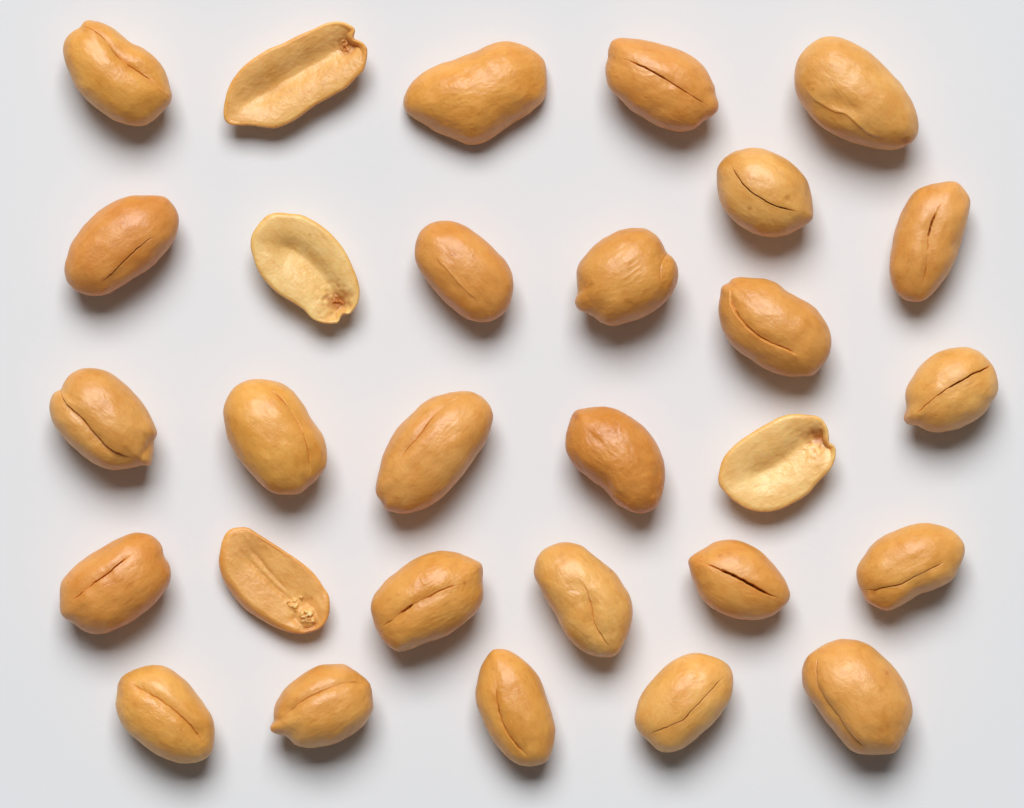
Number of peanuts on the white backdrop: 29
